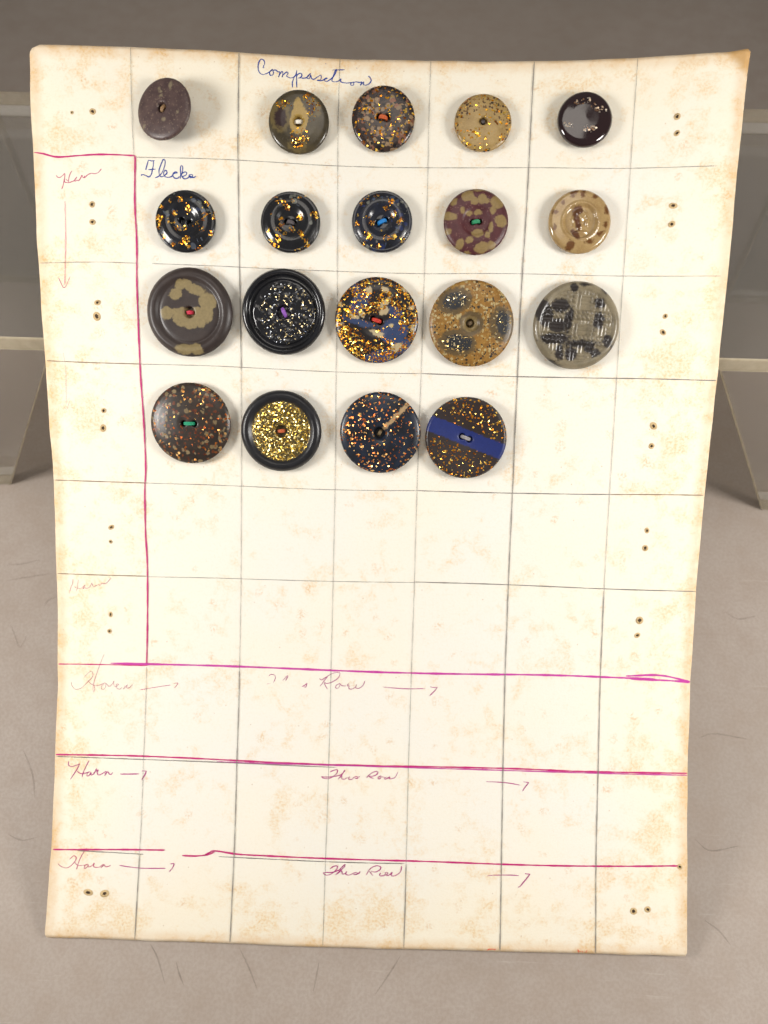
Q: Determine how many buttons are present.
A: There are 19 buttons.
